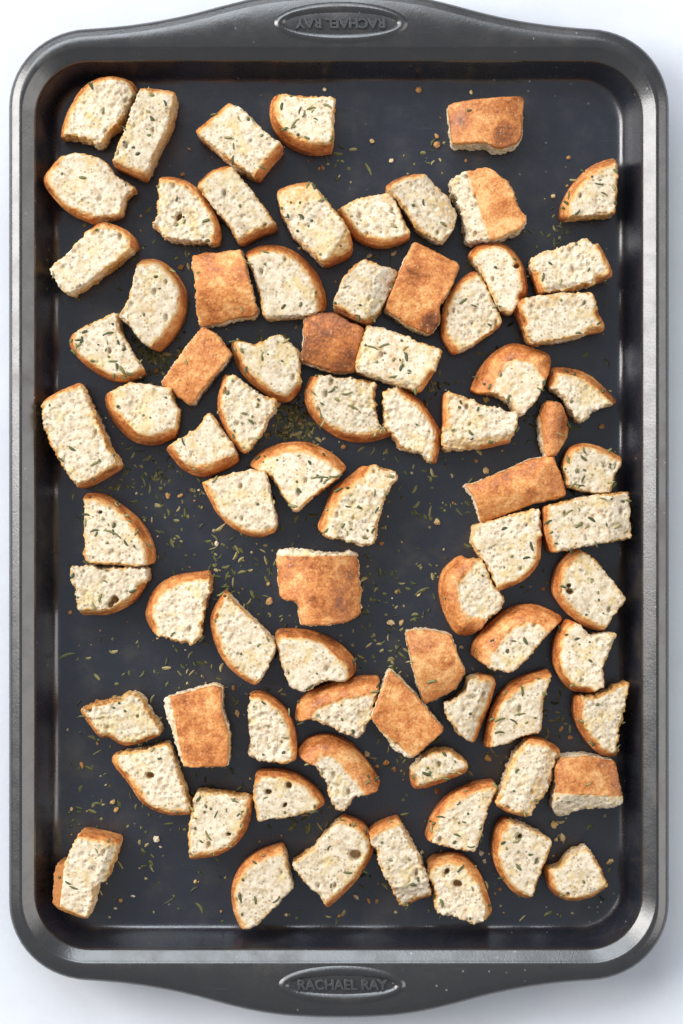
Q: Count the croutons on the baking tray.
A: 79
